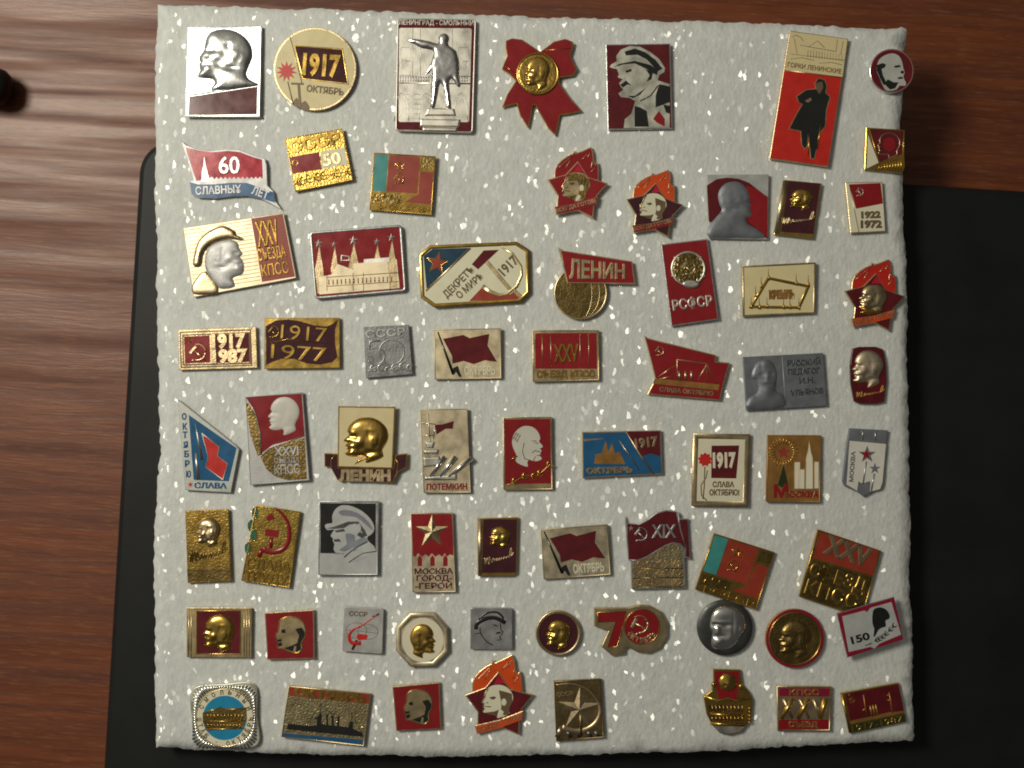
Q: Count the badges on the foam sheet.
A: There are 67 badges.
